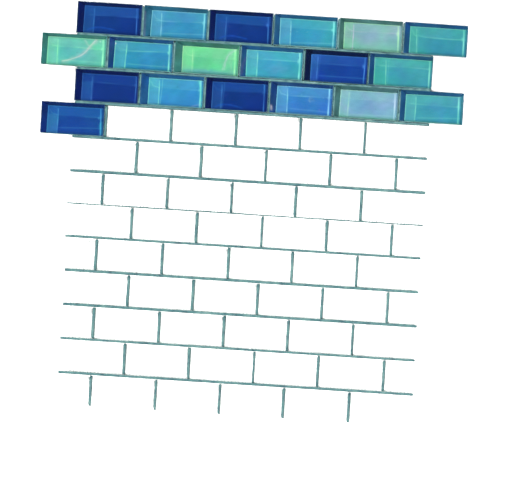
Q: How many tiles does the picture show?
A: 19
